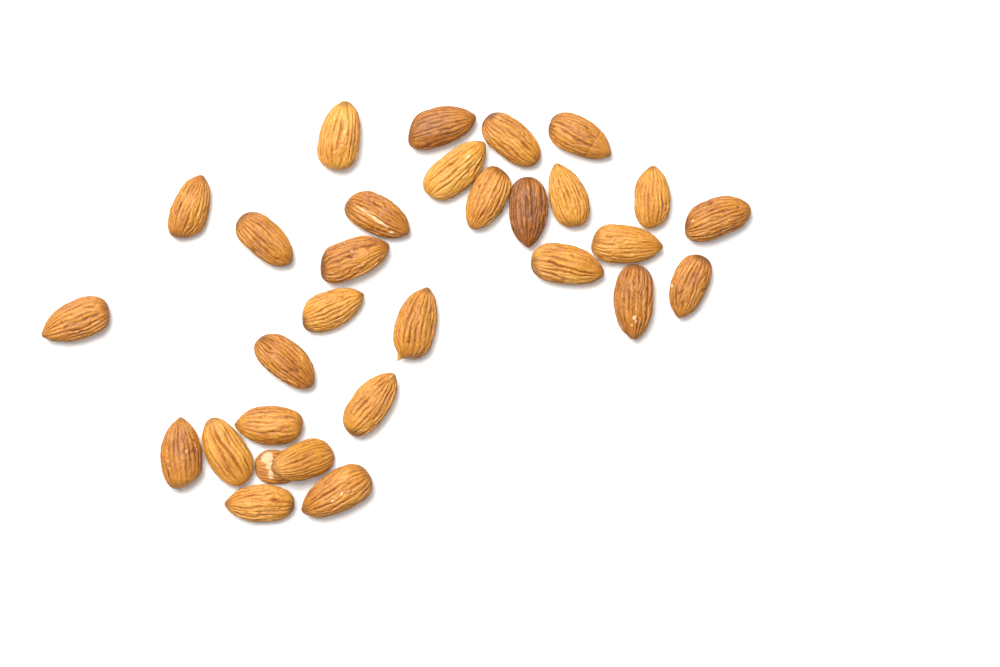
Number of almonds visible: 30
